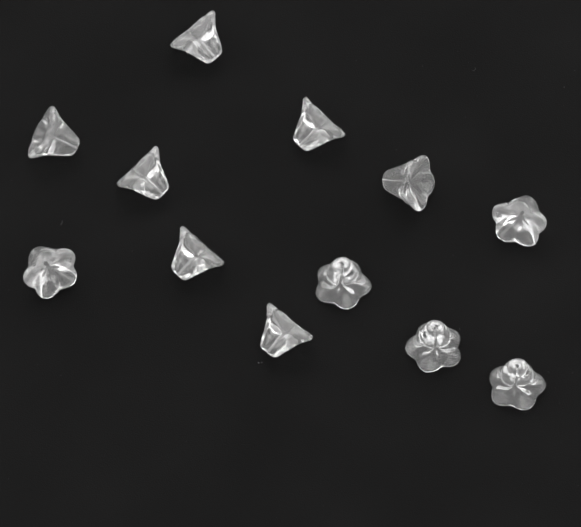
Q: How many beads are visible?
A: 12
